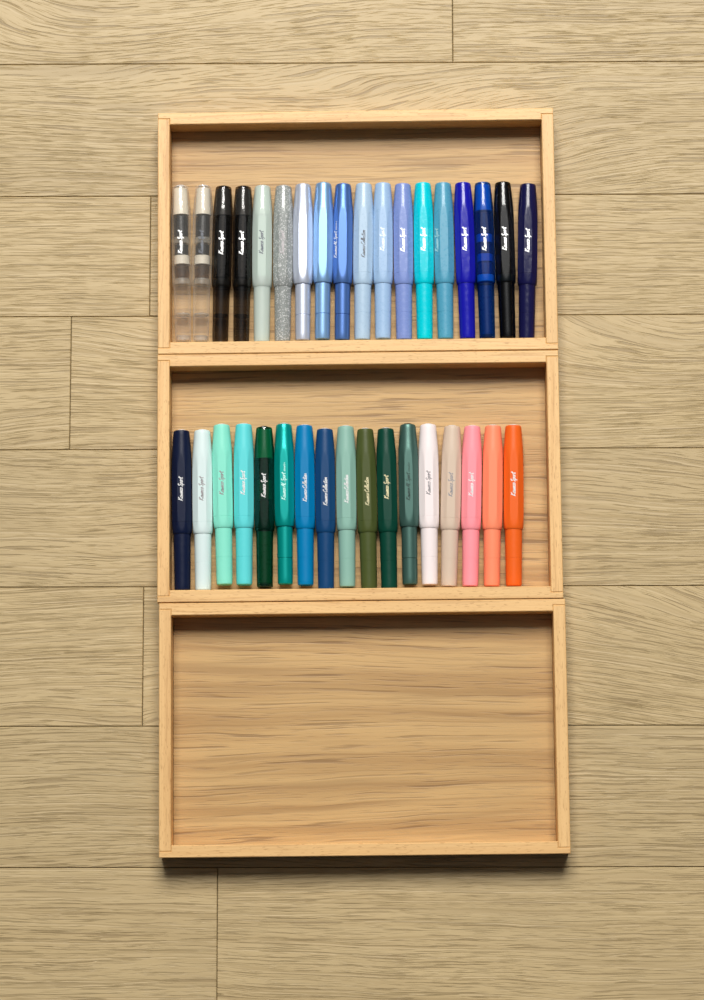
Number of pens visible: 35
